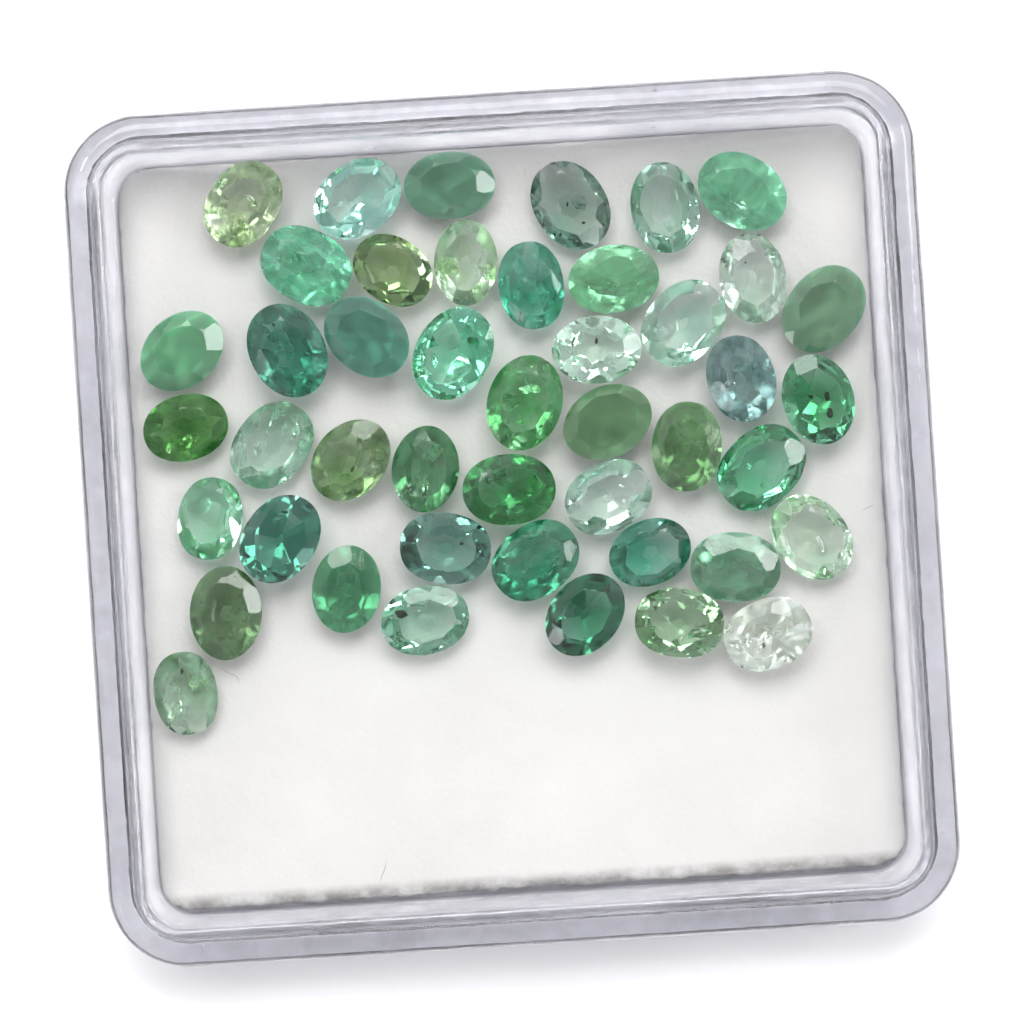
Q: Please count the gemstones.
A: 45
